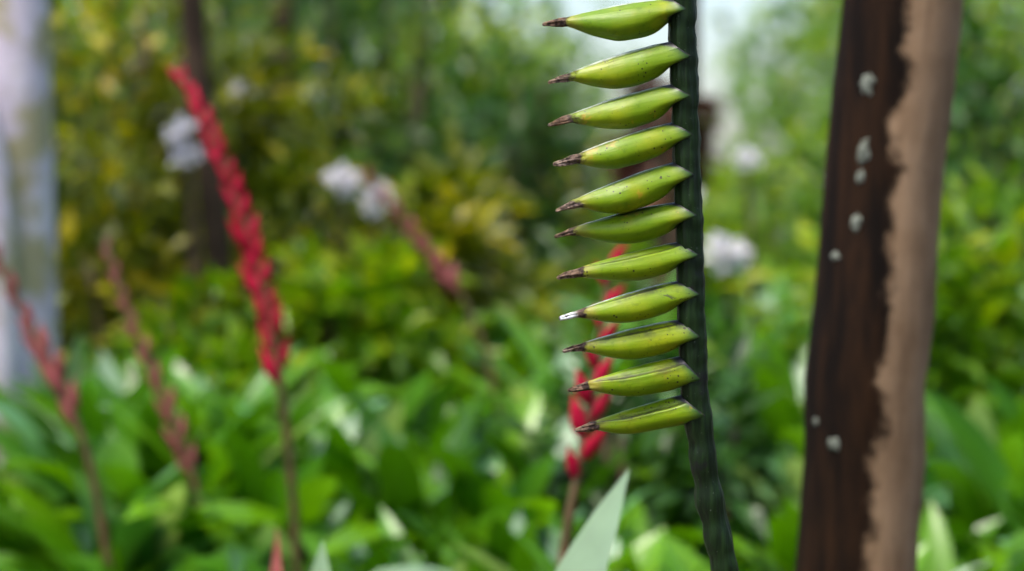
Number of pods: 11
